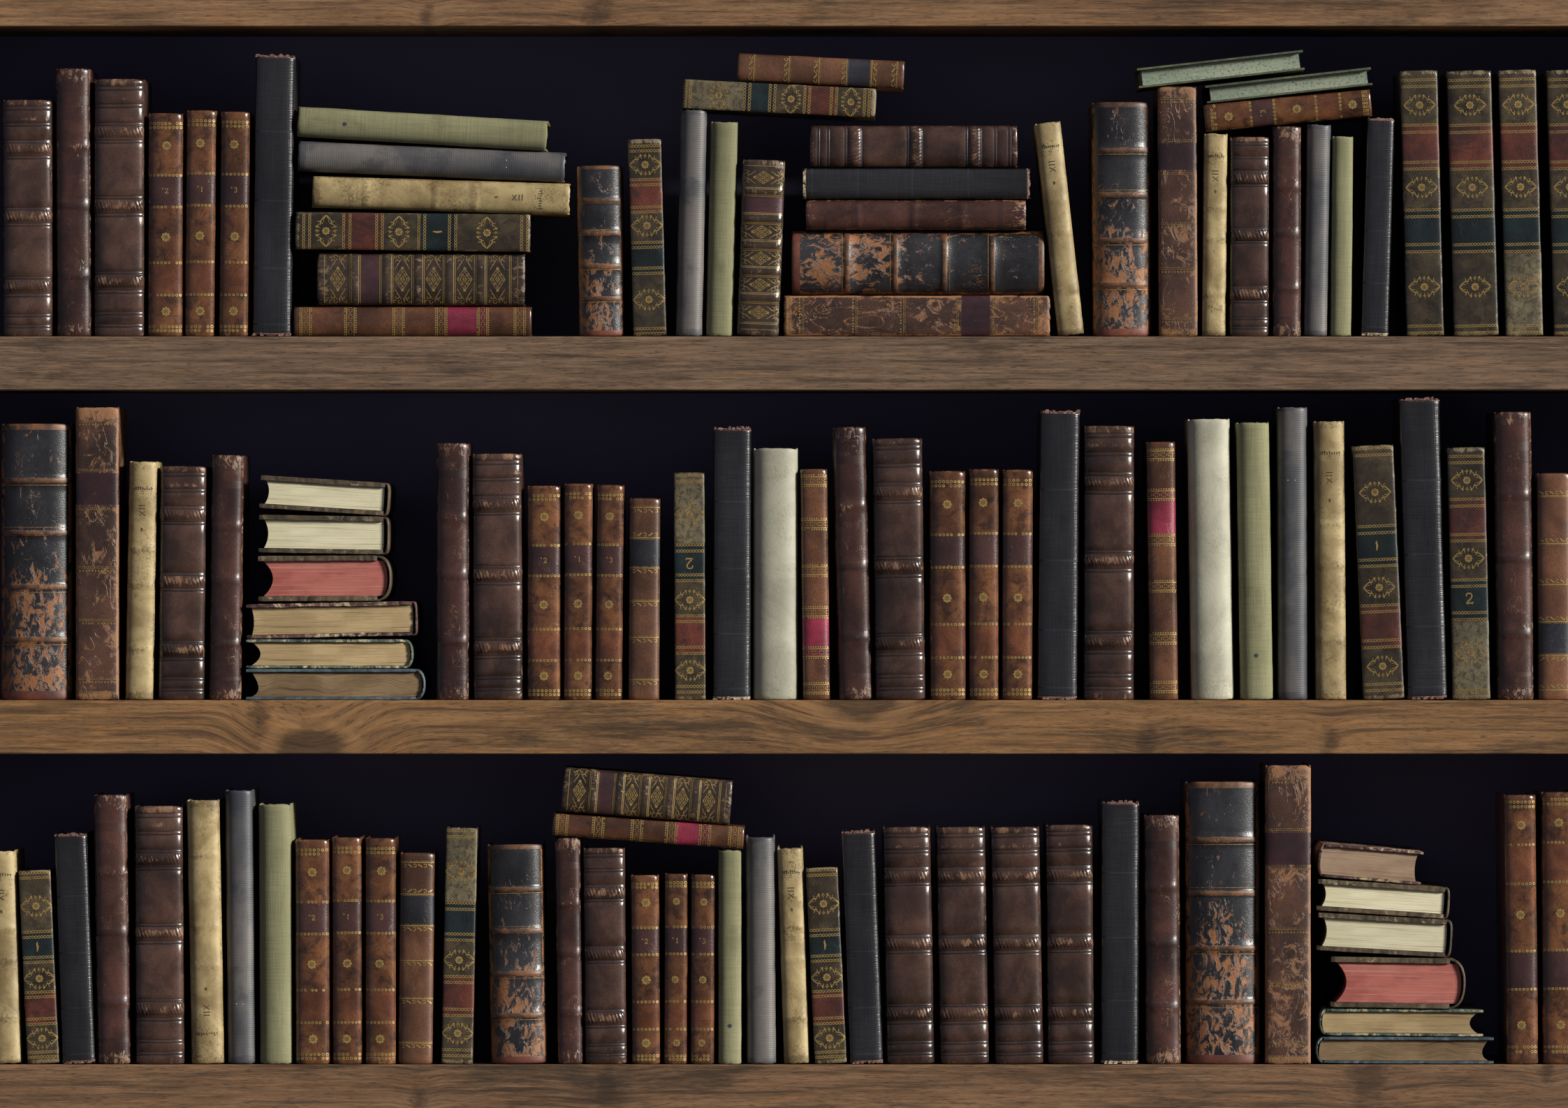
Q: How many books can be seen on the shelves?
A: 121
